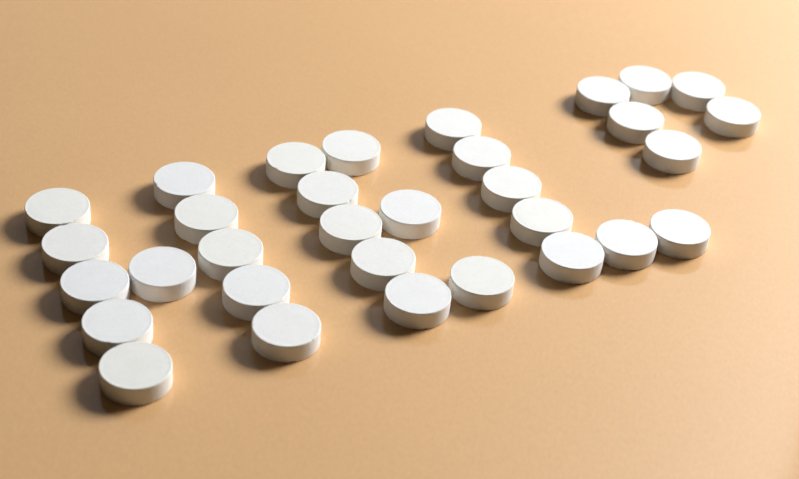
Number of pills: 32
